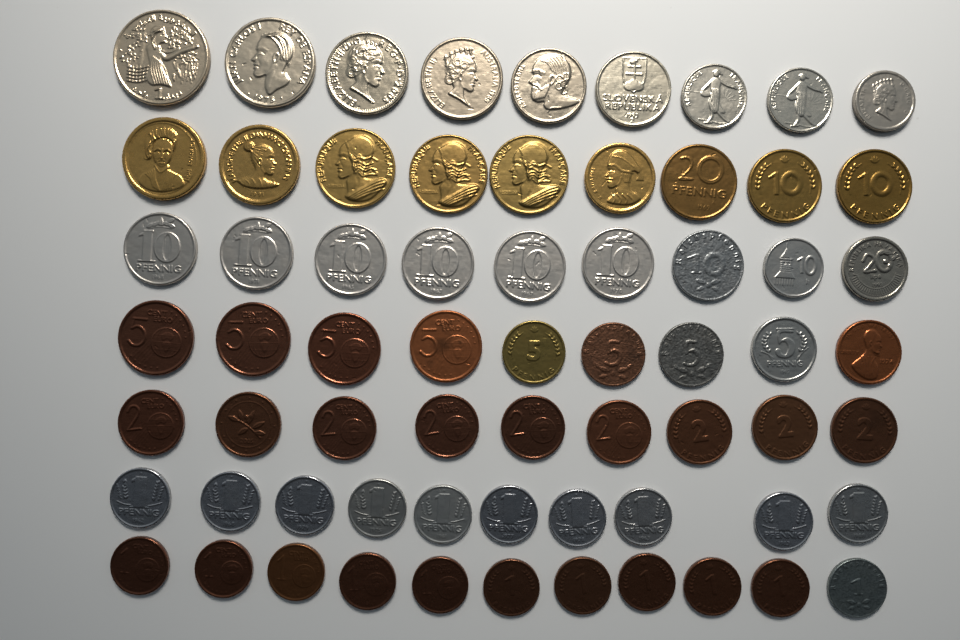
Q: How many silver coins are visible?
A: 31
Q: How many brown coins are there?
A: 25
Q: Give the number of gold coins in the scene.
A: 10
